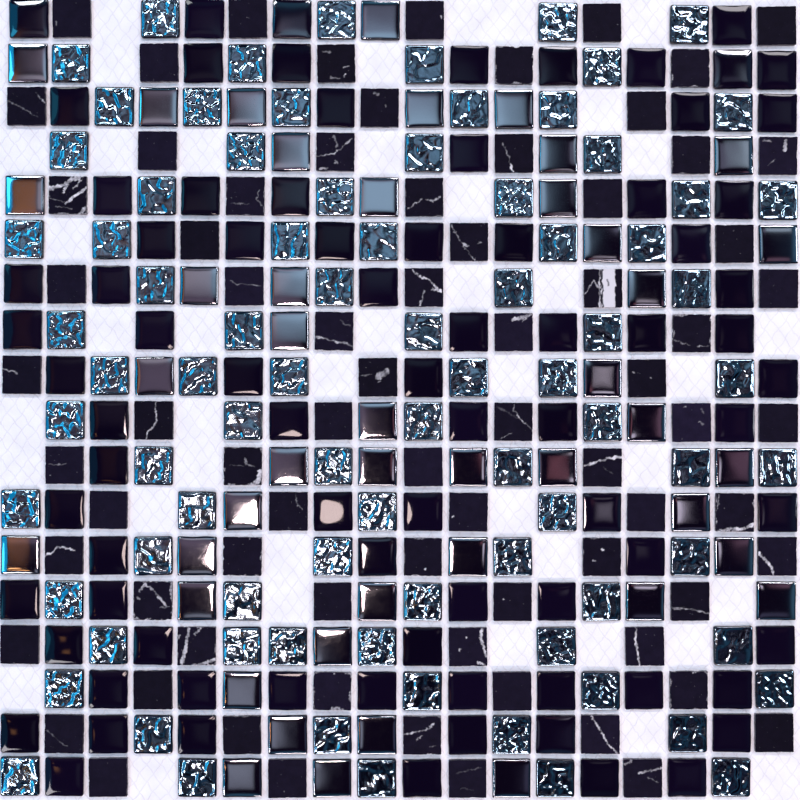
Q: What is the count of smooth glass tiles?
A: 125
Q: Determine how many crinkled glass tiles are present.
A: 83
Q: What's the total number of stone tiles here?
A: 75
